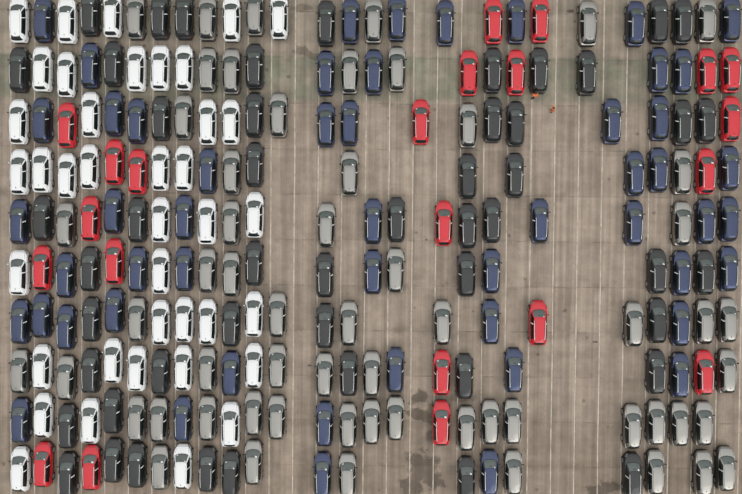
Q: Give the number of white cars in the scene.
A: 39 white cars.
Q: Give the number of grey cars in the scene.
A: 59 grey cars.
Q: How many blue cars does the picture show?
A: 53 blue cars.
